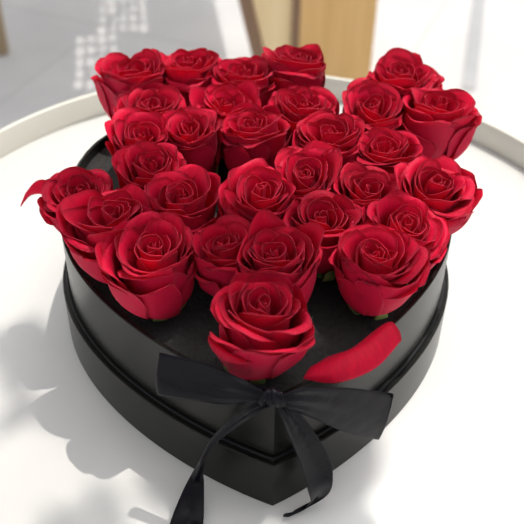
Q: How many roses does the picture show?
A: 30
